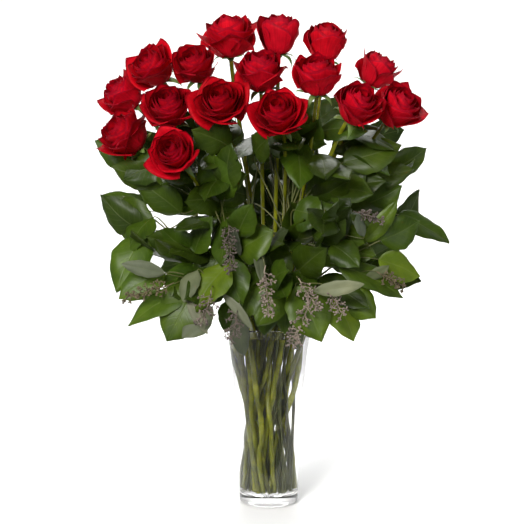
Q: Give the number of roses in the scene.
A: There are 16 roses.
